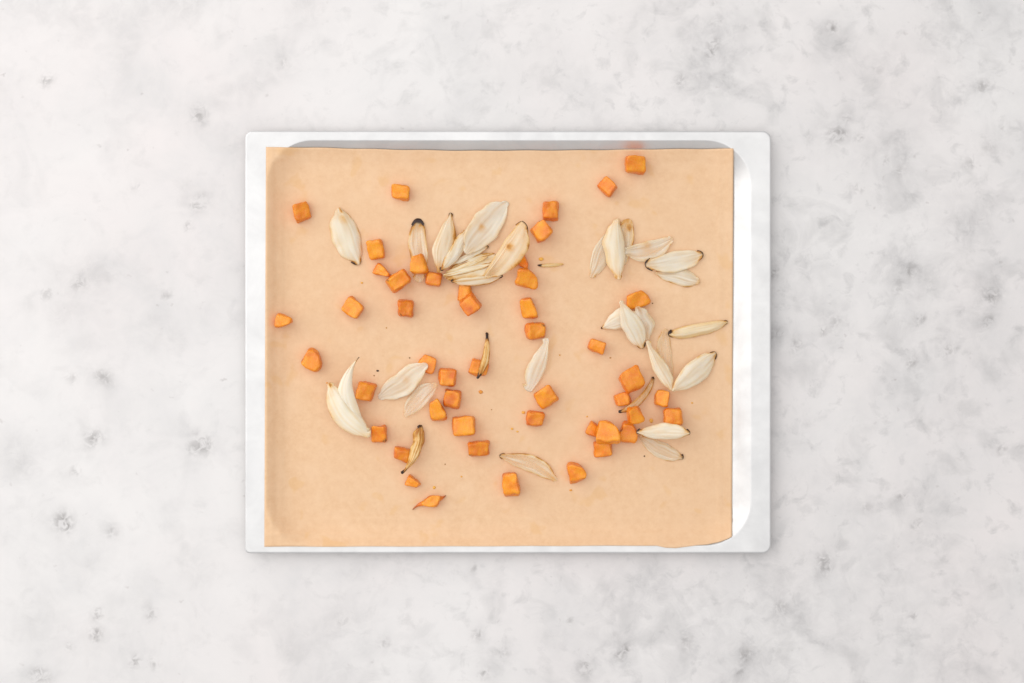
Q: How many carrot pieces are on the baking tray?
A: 48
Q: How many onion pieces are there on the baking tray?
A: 32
